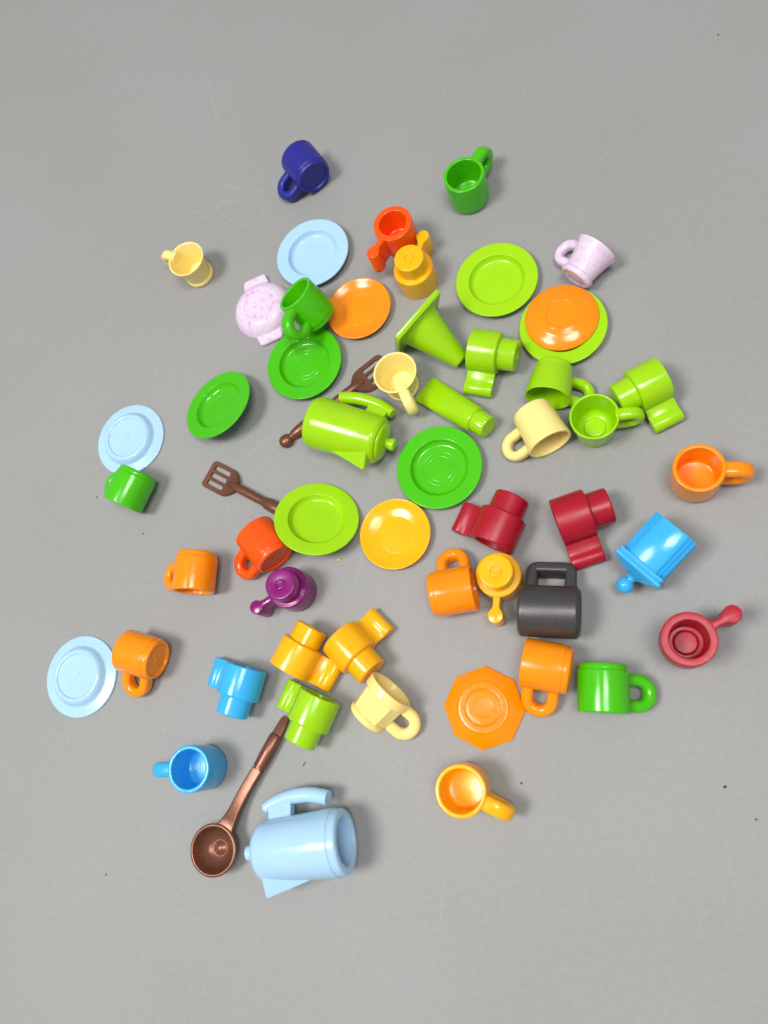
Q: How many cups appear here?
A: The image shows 34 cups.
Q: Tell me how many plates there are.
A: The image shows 13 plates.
